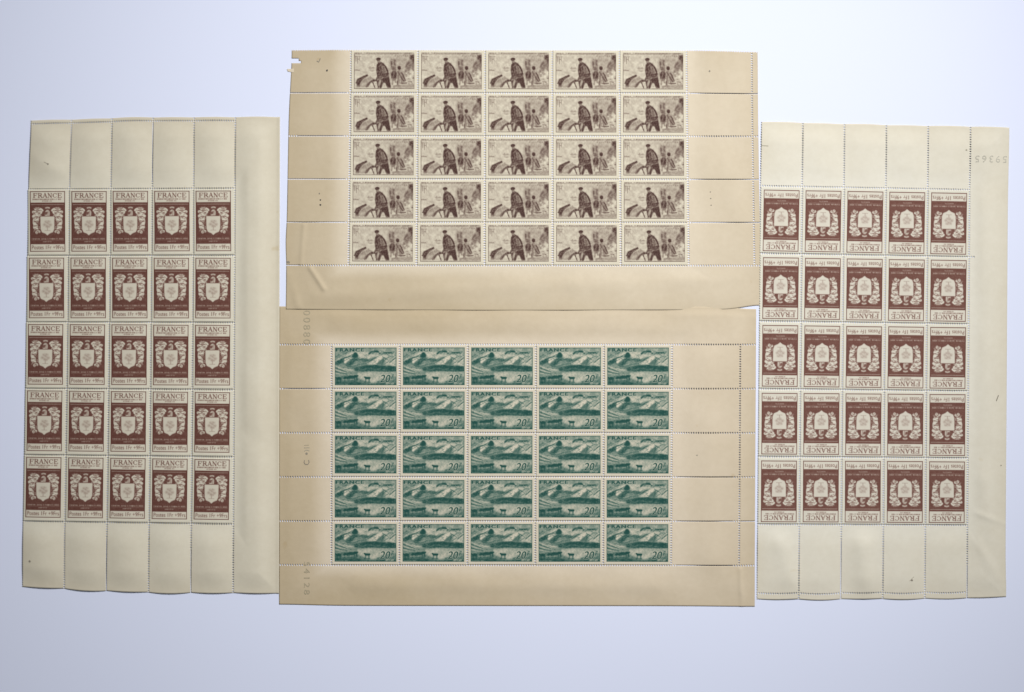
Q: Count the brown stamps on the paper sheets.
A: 75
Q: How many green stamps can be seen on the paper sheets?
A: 25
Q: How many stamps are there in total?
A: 100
